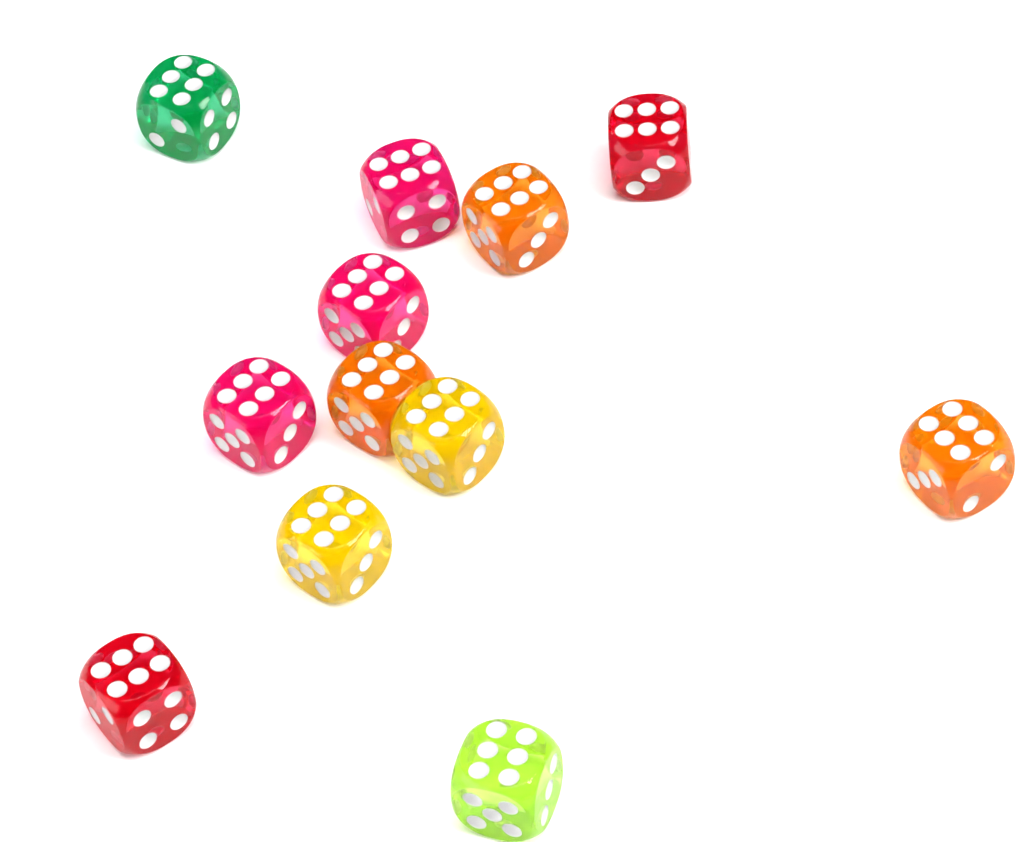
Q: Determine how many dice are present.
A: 12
